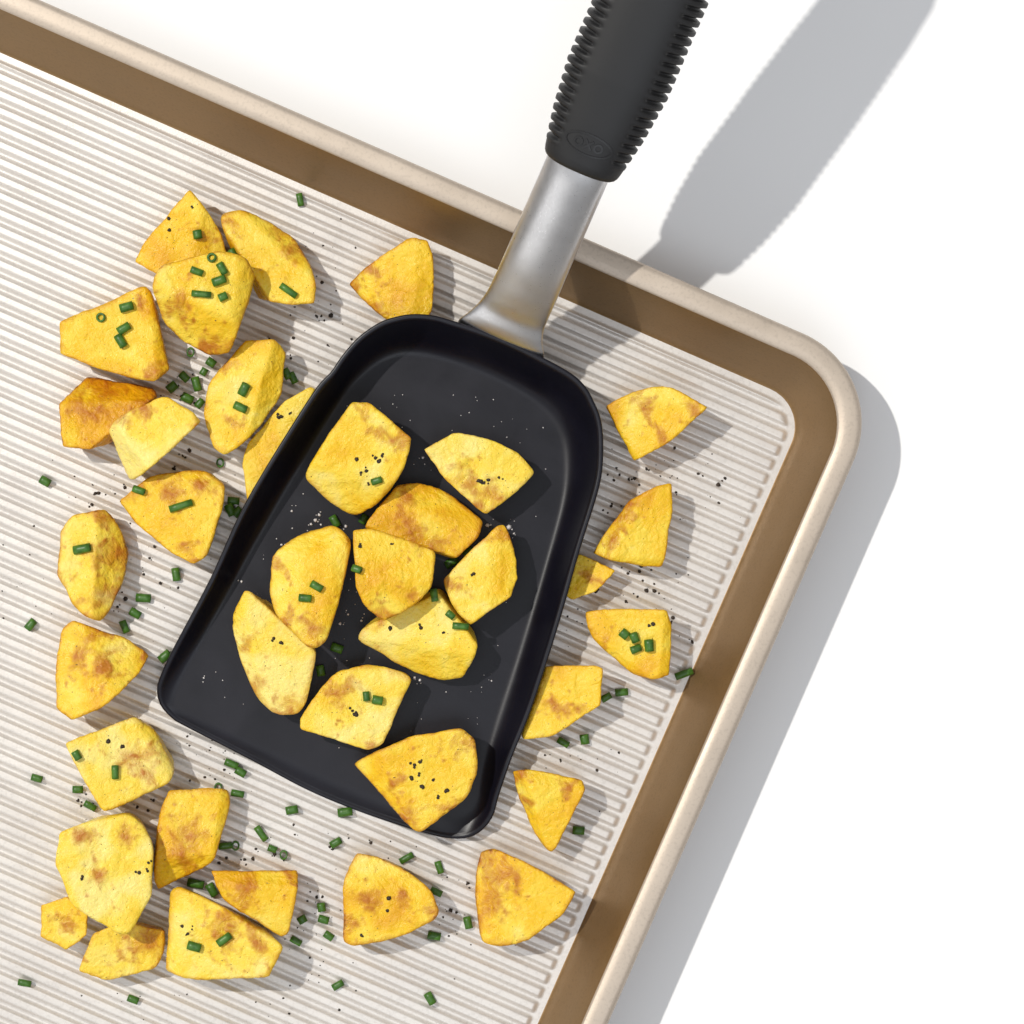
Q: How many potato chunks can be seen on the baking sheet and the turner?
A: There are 37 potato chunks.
